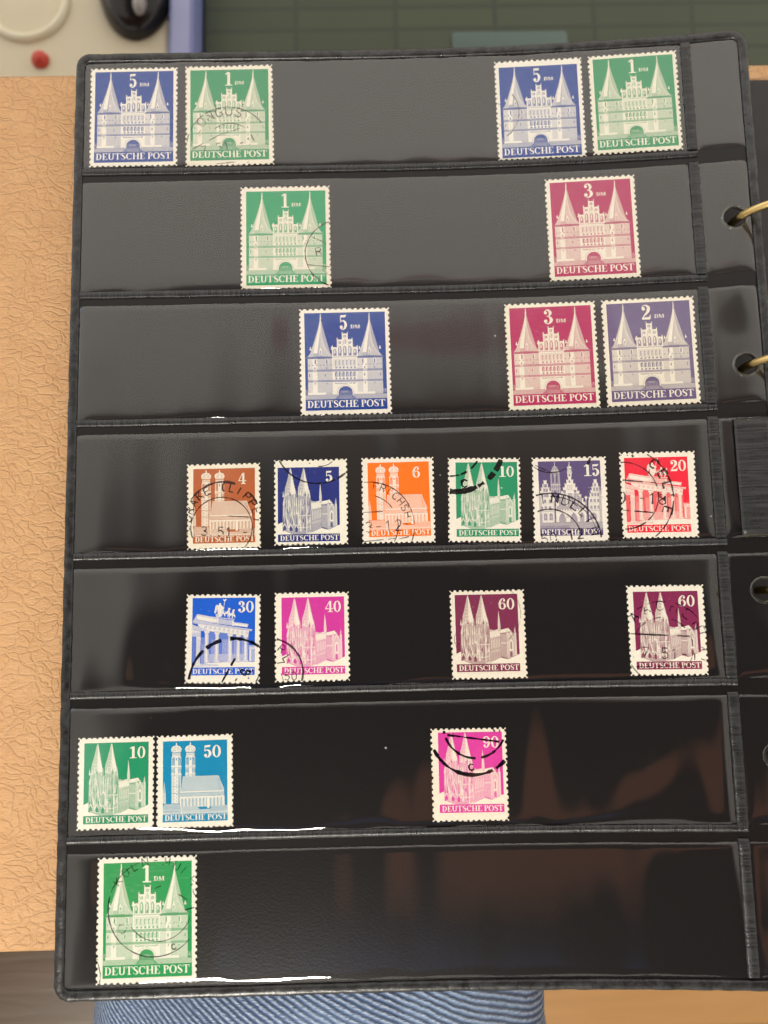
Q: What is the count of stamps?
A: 23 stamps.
